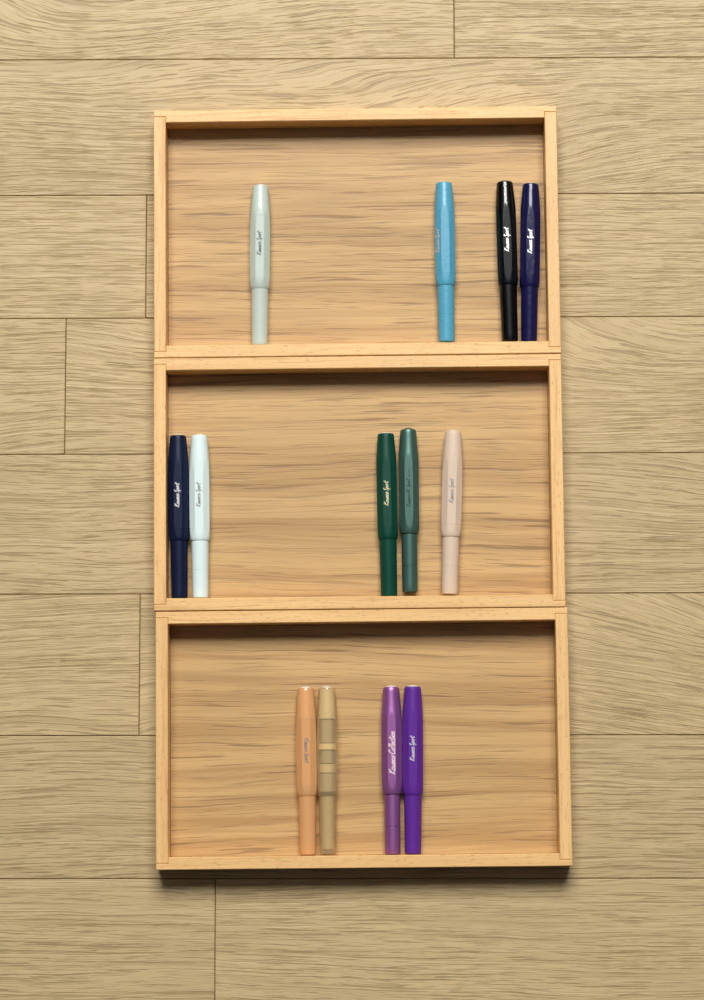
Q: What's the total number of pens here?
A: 13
